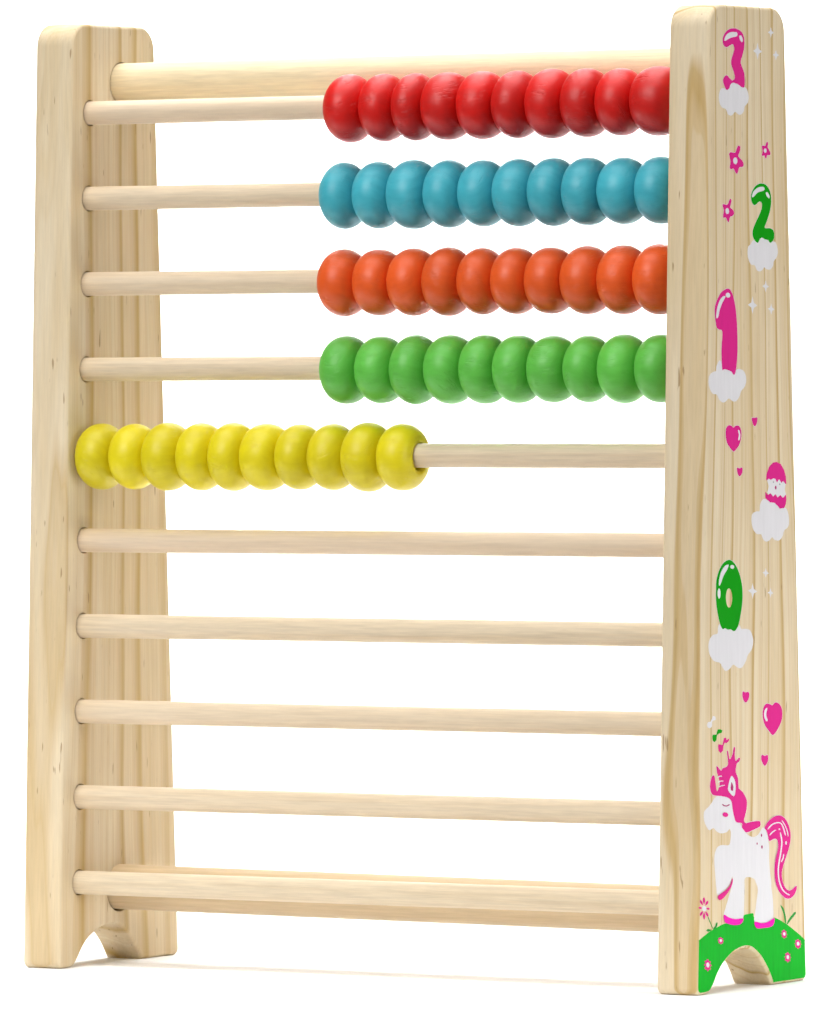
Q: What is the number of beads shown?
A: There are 50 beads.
